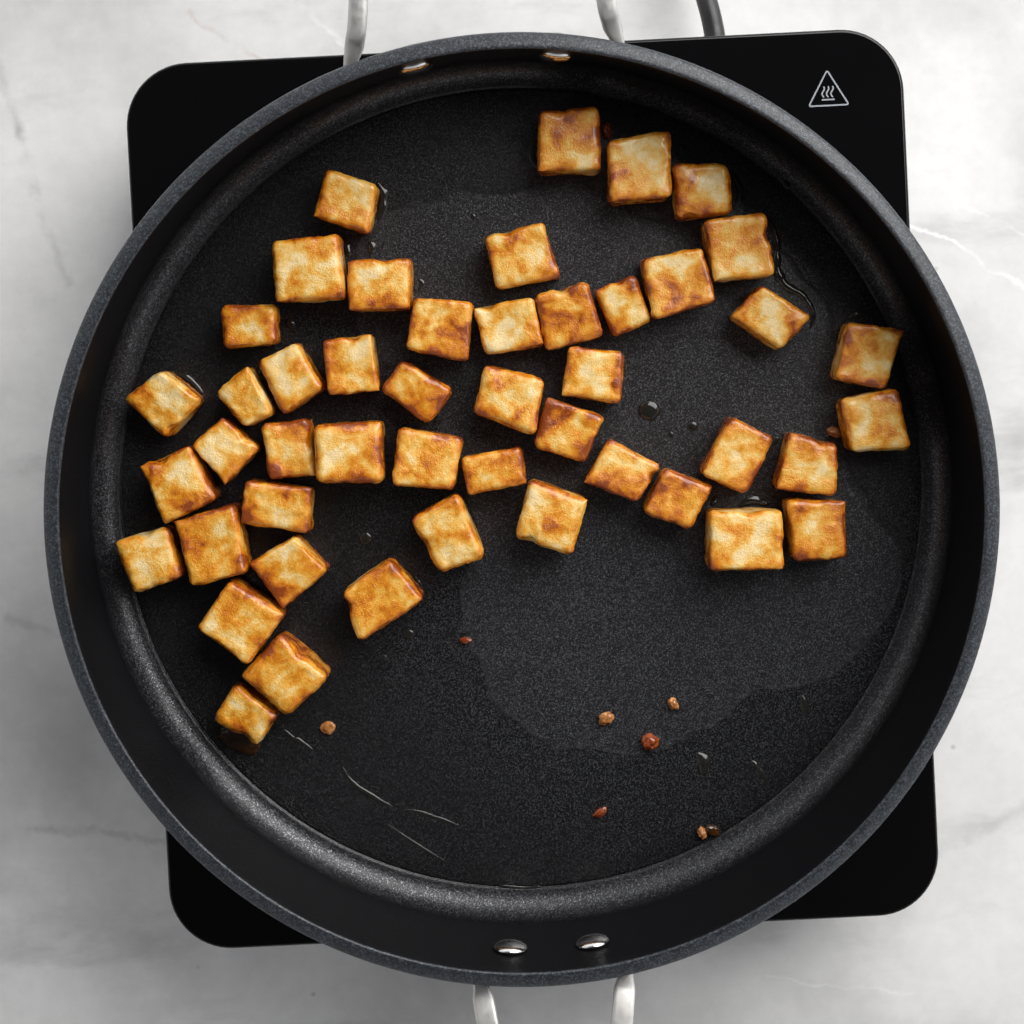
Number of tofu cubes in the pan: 47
